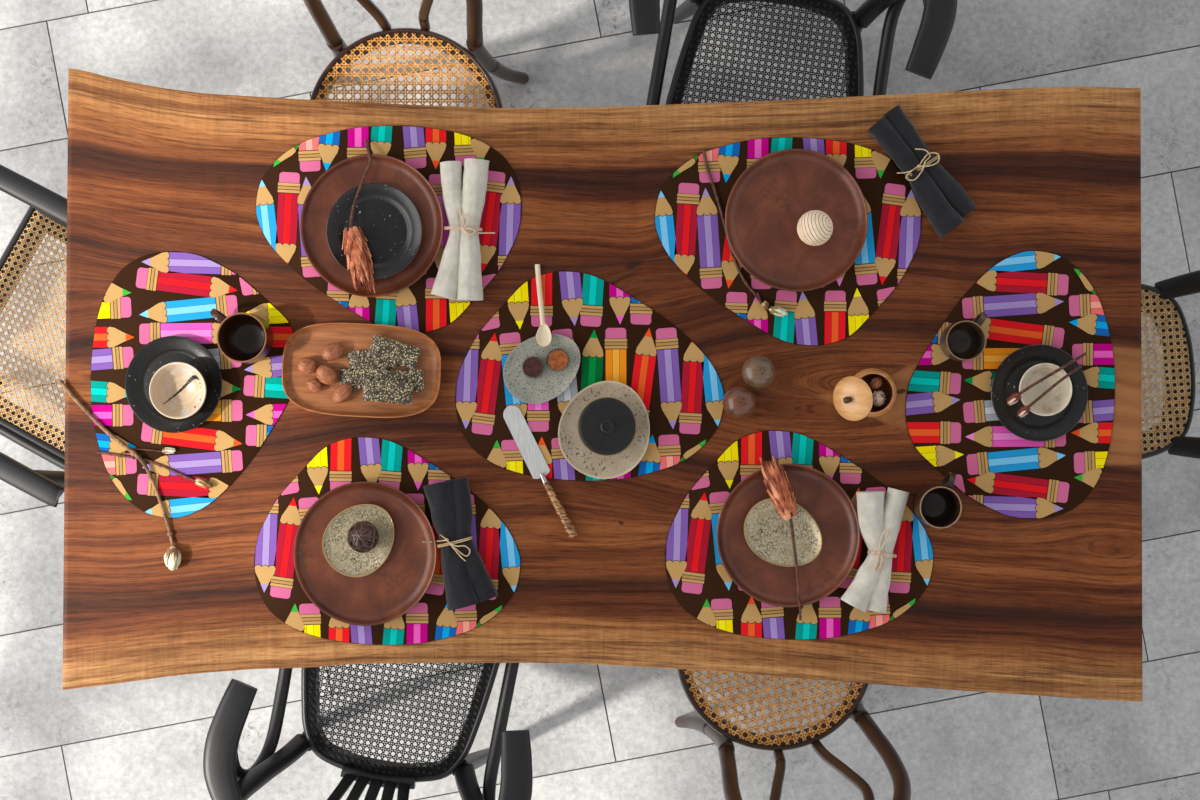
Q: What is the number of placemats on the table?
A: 7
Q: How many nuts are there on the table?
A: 6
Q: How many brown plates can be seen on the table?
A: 4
